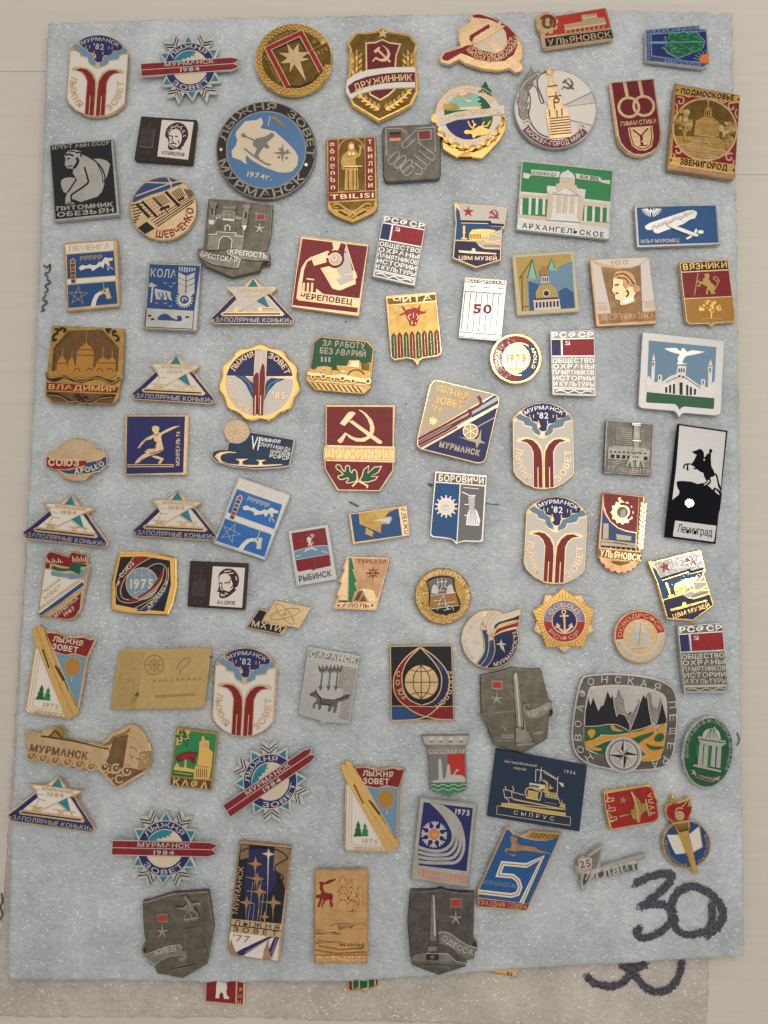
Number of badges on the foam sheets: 93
